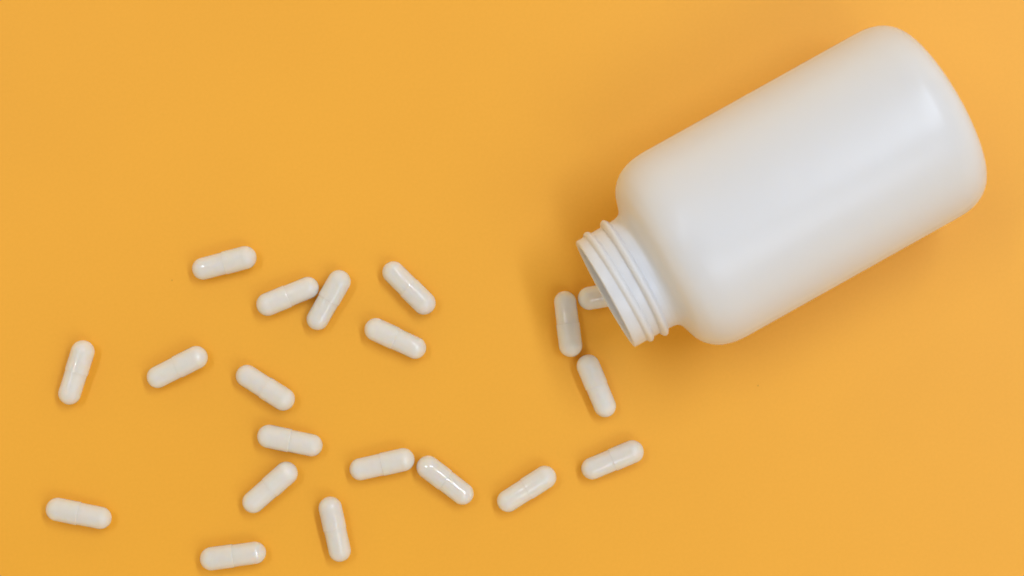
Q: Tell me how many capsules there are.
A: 20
